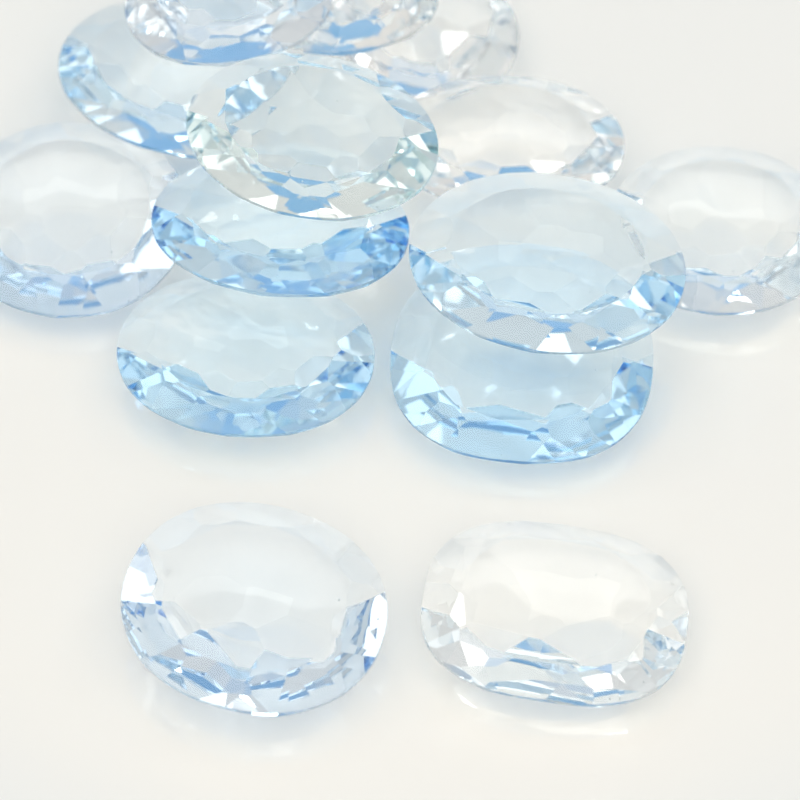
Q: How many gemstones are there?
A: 14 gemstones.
